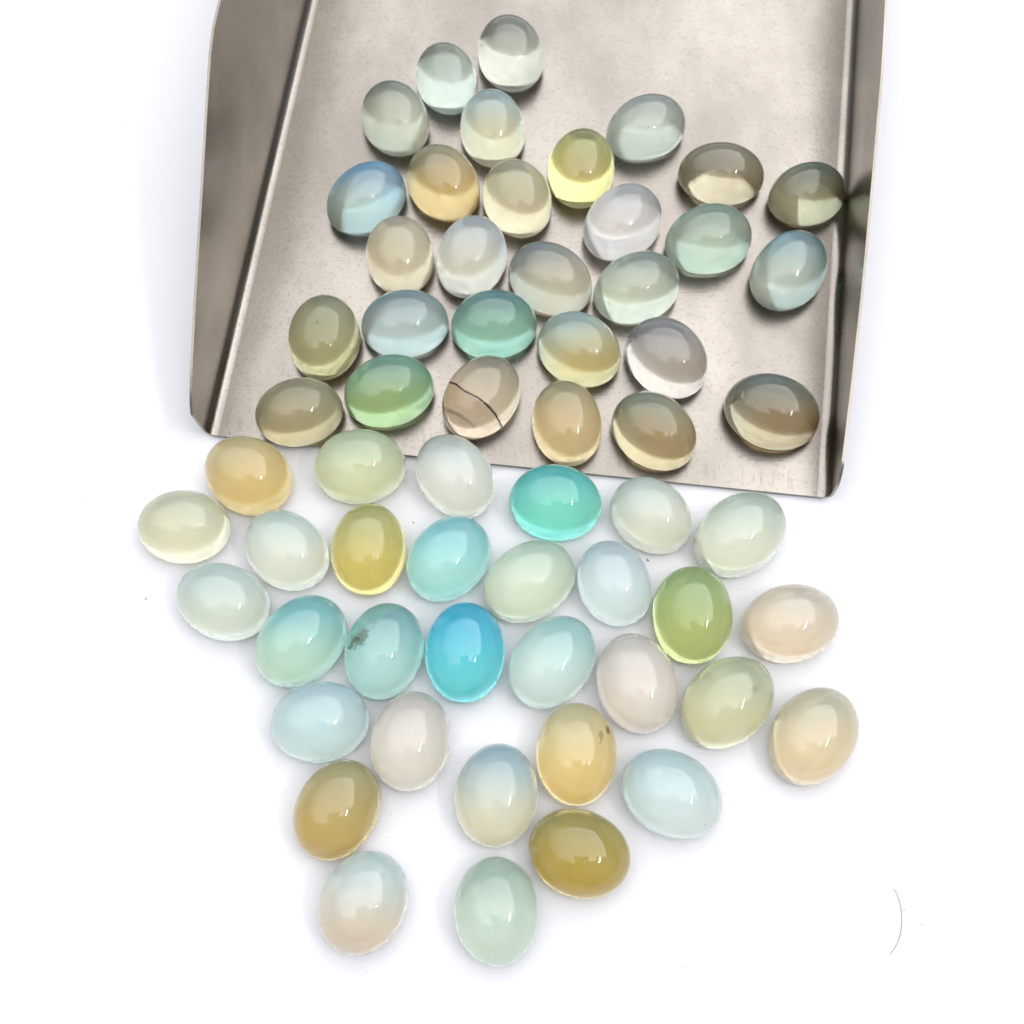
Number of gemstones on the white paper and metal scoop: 60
